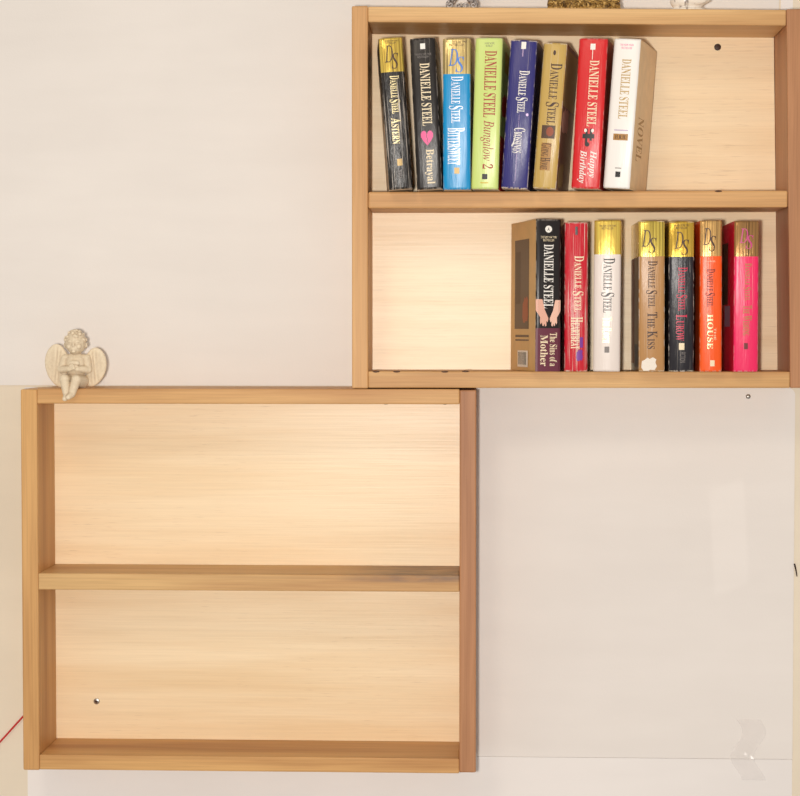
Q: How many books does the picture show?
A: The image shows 15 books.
